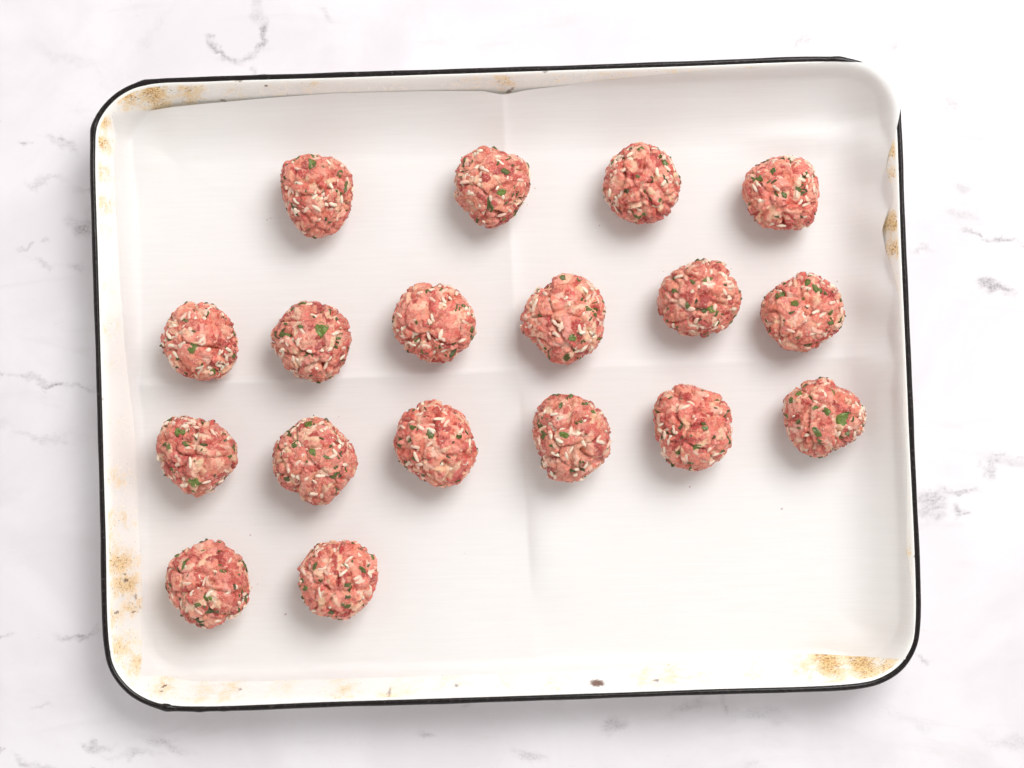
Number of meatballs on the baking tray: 18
